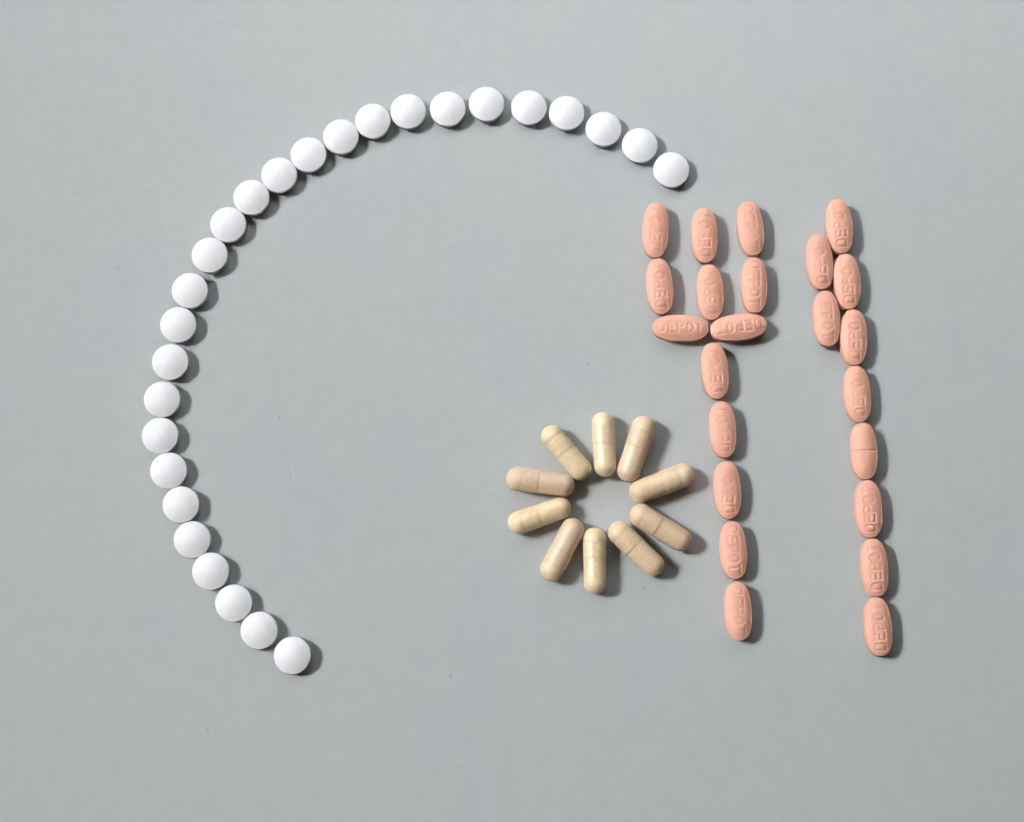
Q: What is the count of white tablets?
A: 27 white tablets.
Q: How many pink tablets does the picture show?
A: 23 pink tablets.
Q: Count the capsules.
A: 10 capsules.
